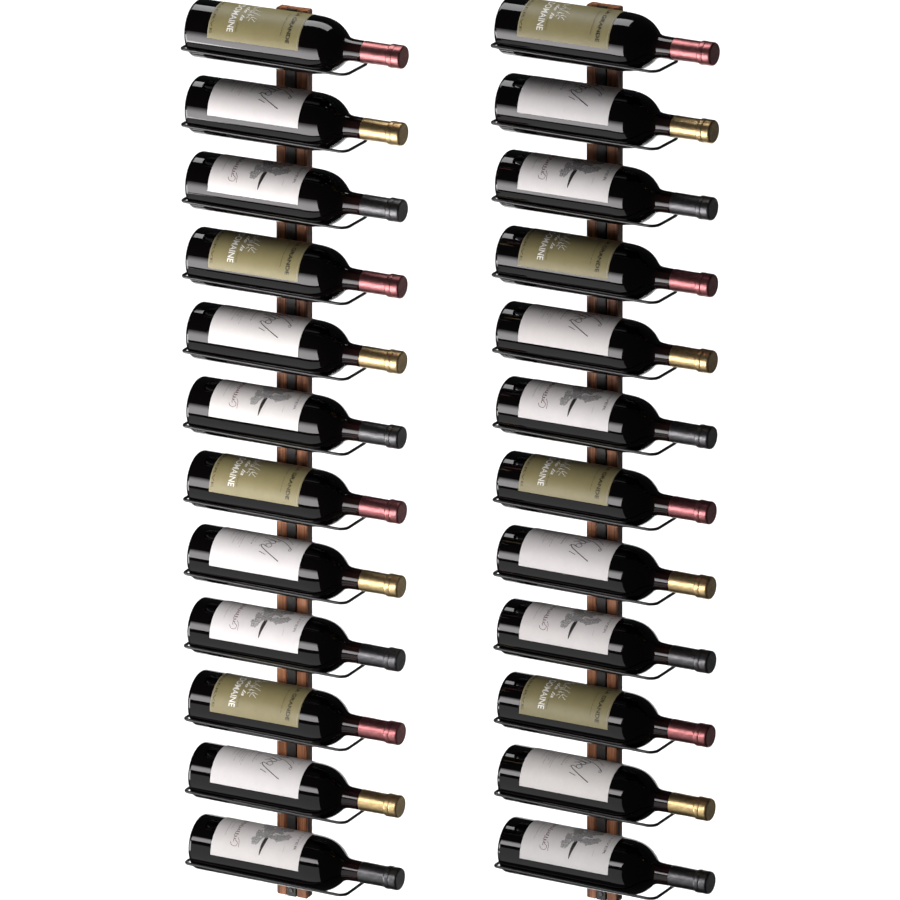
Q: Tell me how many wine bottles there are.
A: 24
